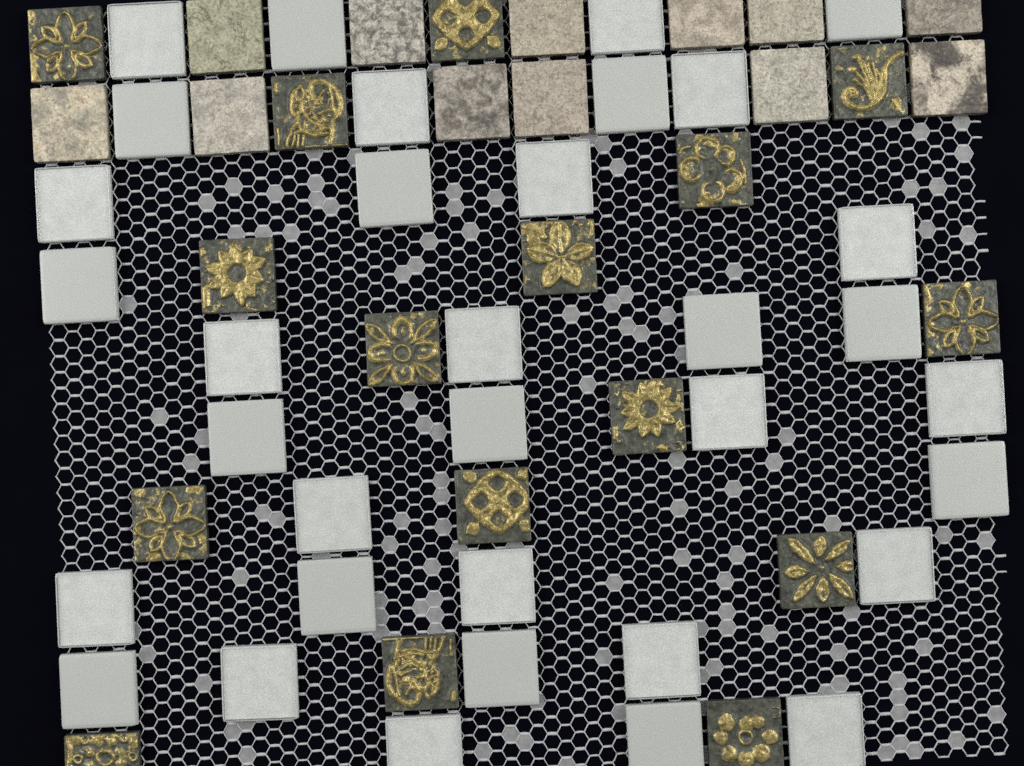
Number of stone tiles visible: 12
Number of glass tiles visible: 34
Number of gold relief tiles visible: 16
